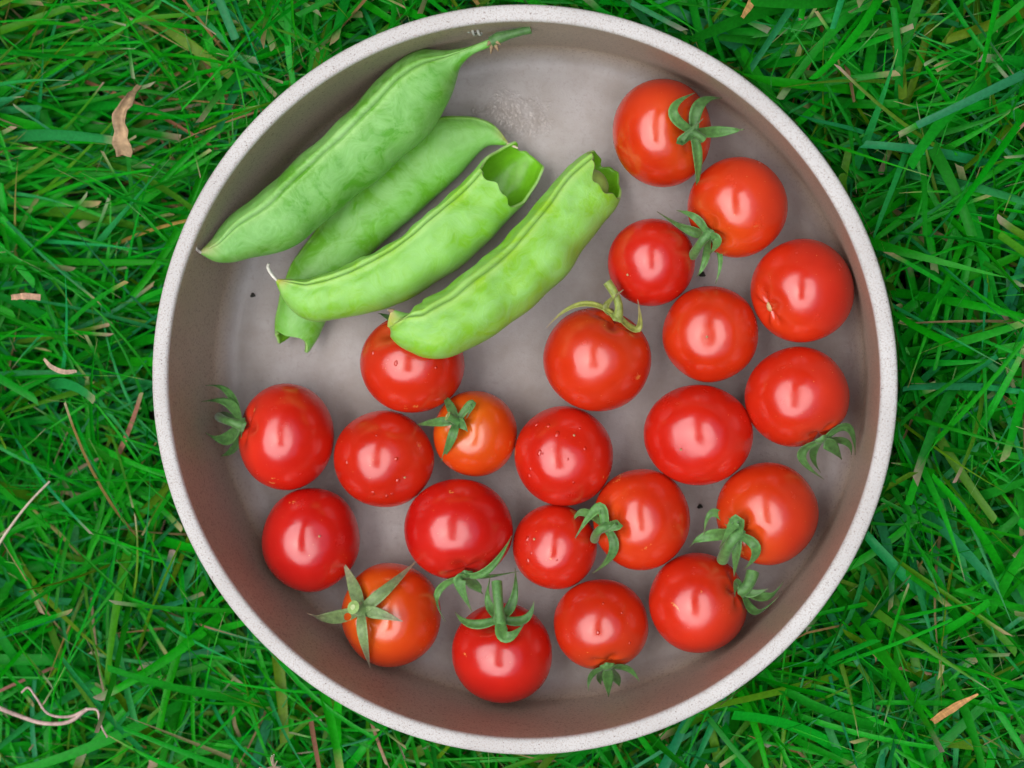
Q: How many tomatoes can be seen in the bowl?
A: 22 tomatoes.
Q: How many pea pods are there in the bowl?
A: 4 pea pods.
